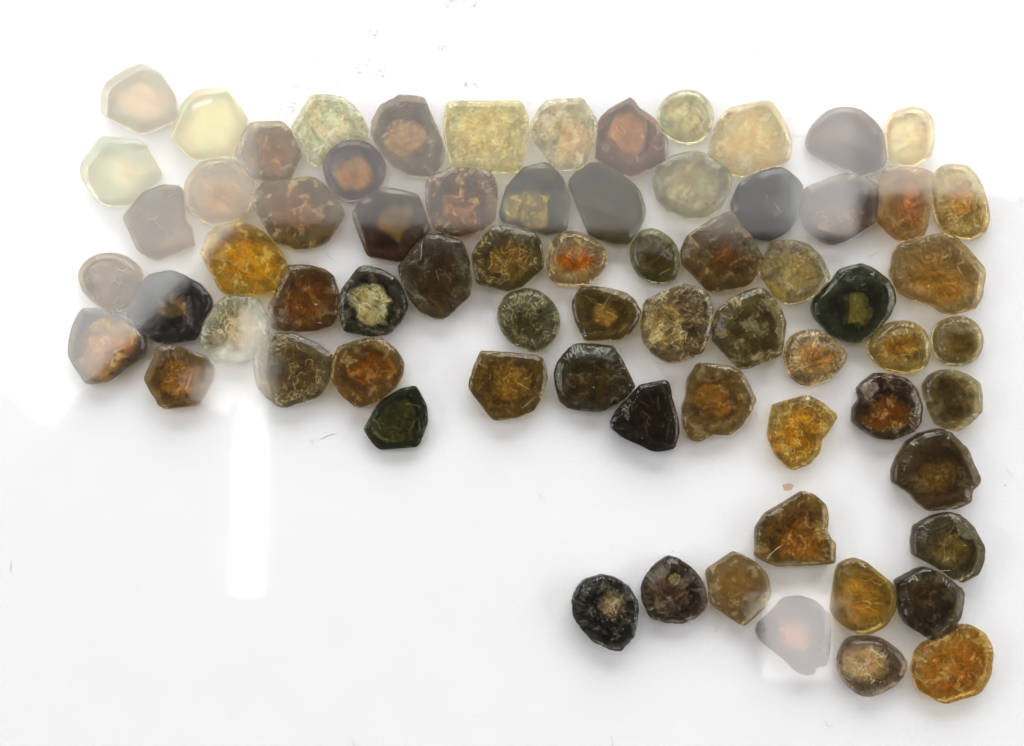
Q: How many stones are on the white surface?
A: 70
